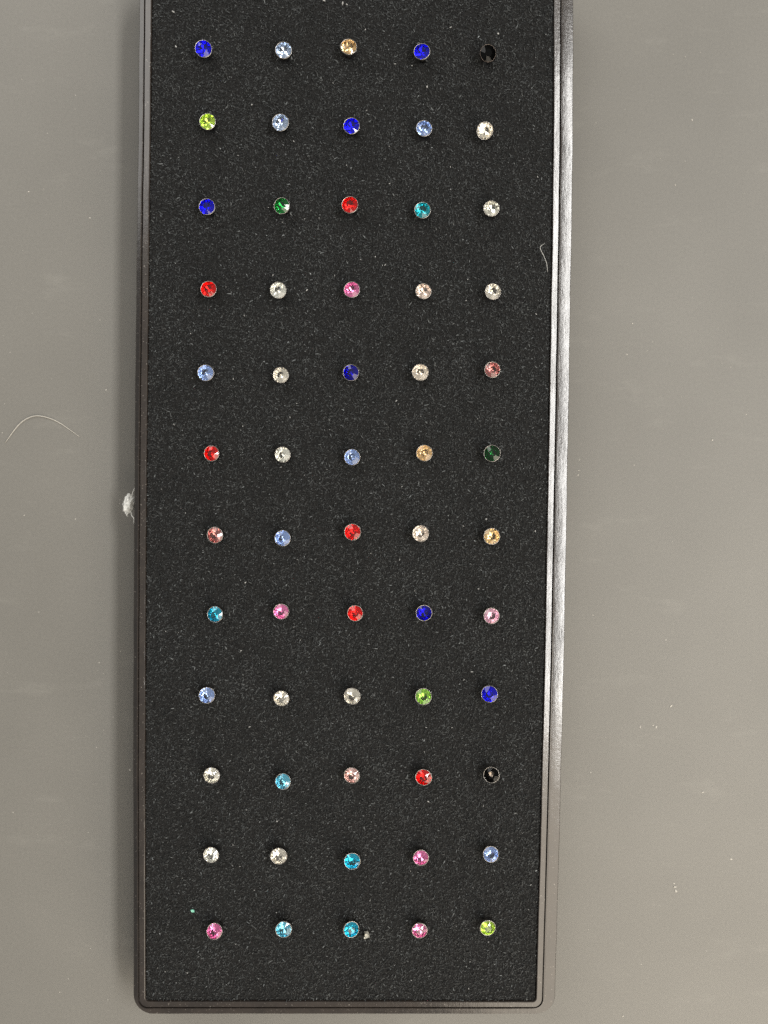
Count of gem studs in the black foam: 60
